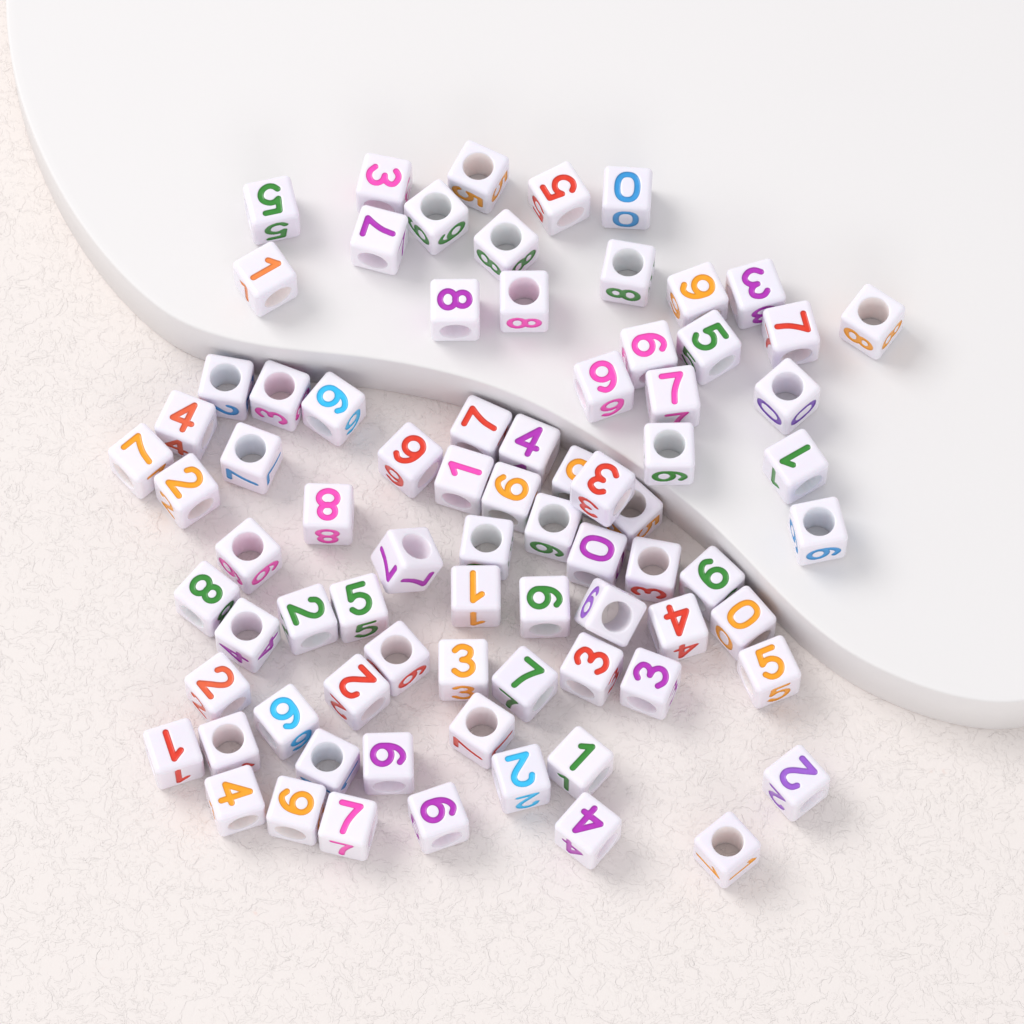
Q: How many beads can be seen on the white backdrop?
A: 79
